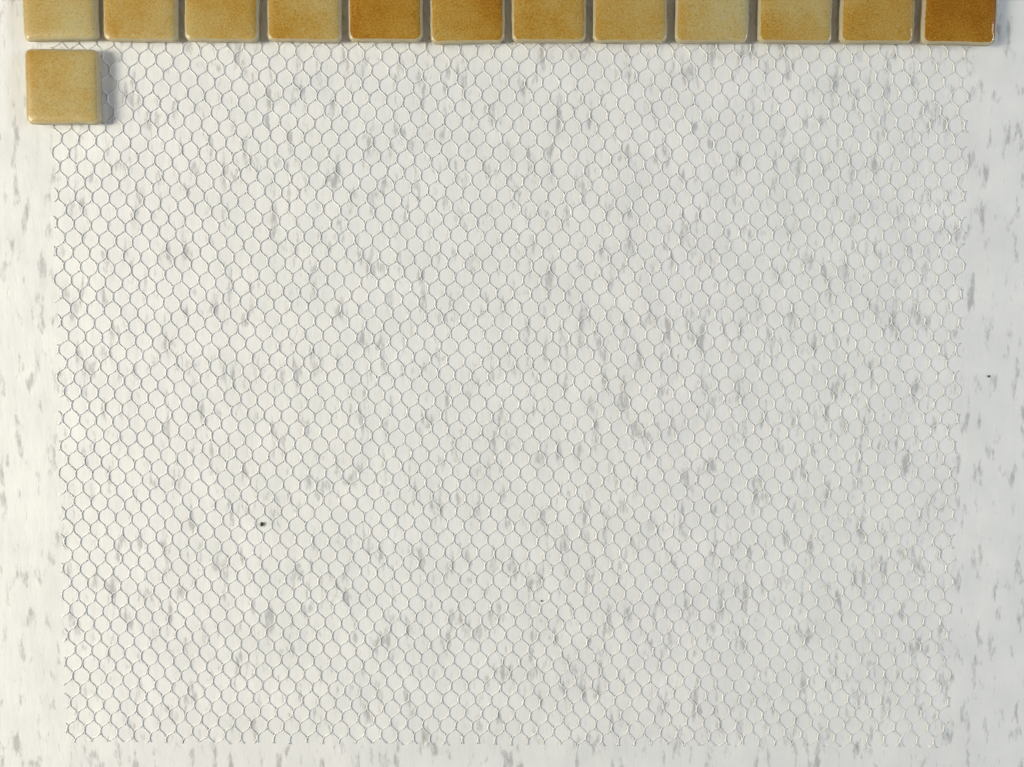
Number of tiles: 13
